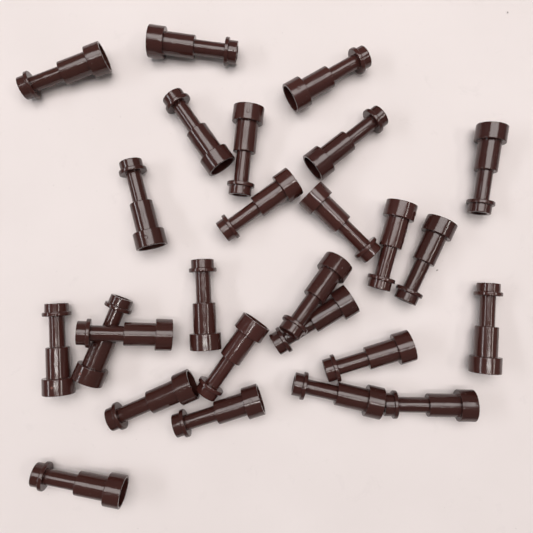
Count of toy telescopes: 26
